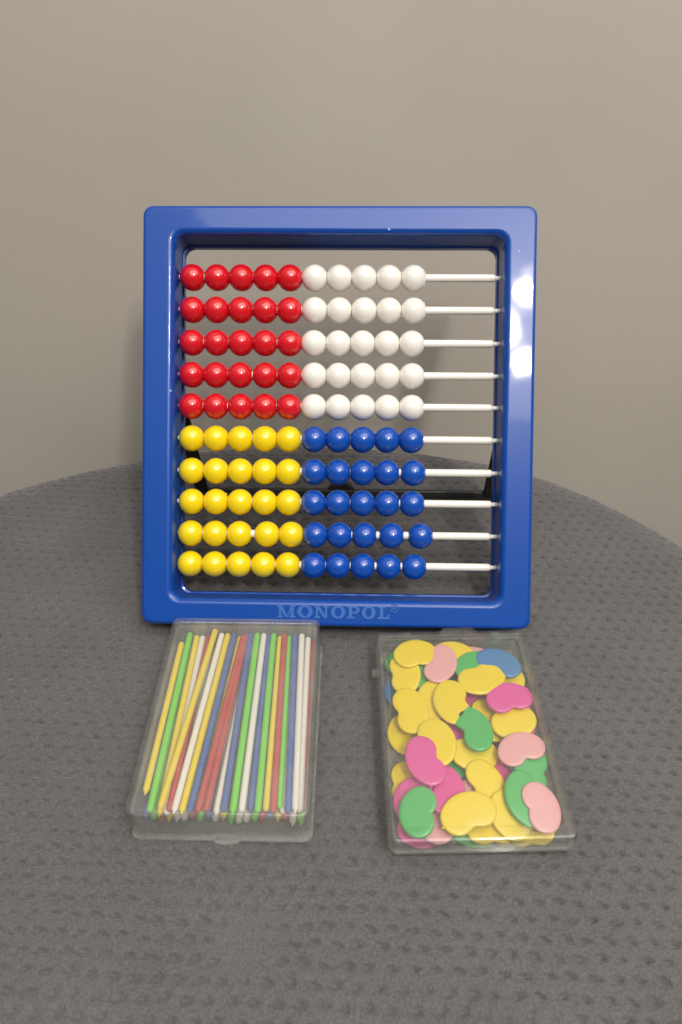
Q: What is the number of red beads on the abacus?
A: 25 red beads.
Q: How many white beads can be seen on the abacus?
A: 25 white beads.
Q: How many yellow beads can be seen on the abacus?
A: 25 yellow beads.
